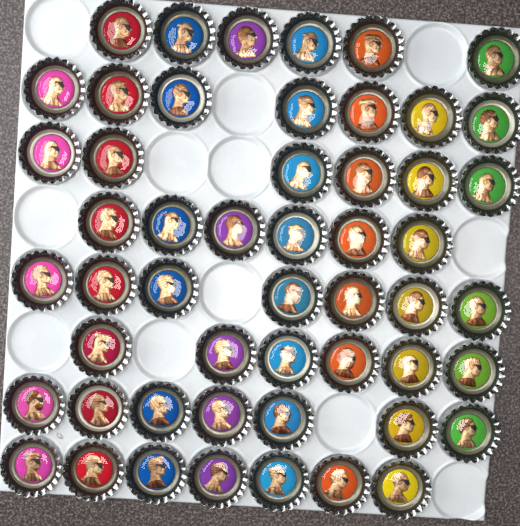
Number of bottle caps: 52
